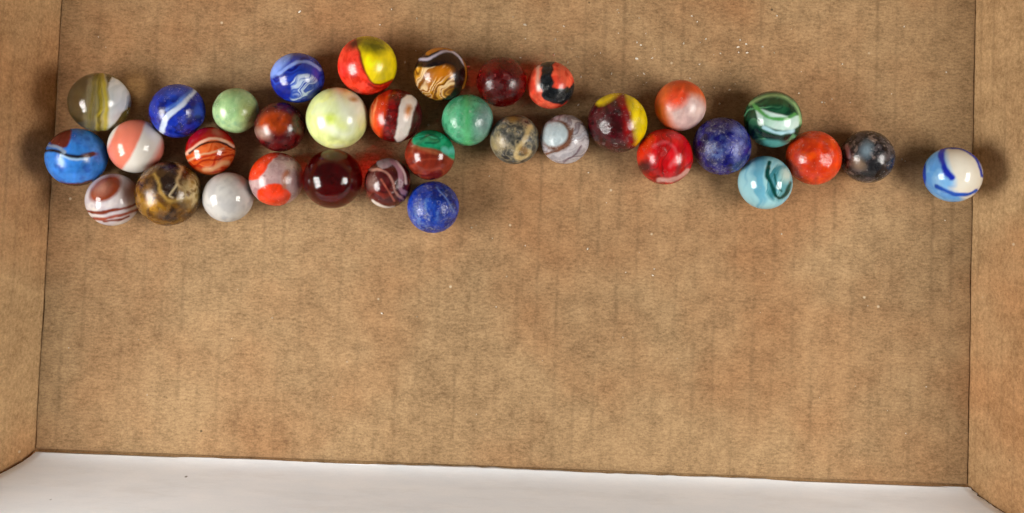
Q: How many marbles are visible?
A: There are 34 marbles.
